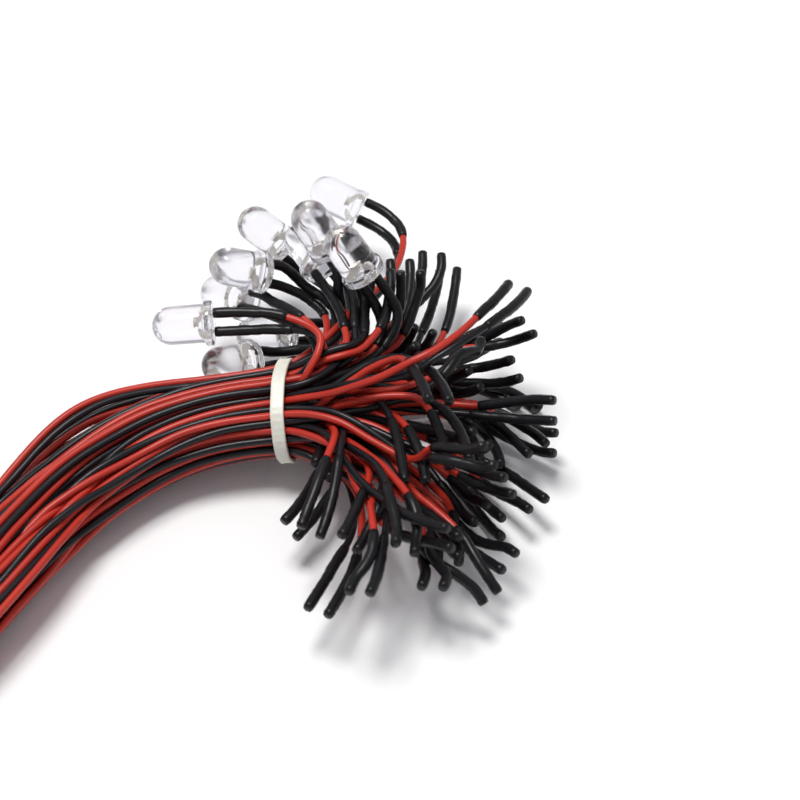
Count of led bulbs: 10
